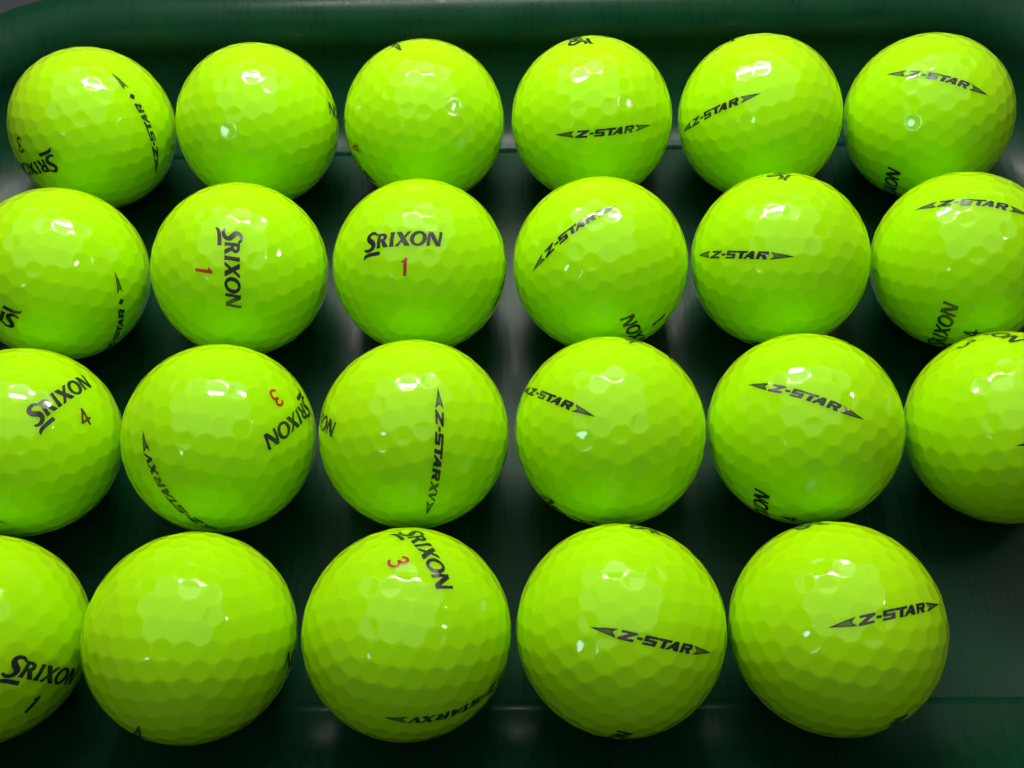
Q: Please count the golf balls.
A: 23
